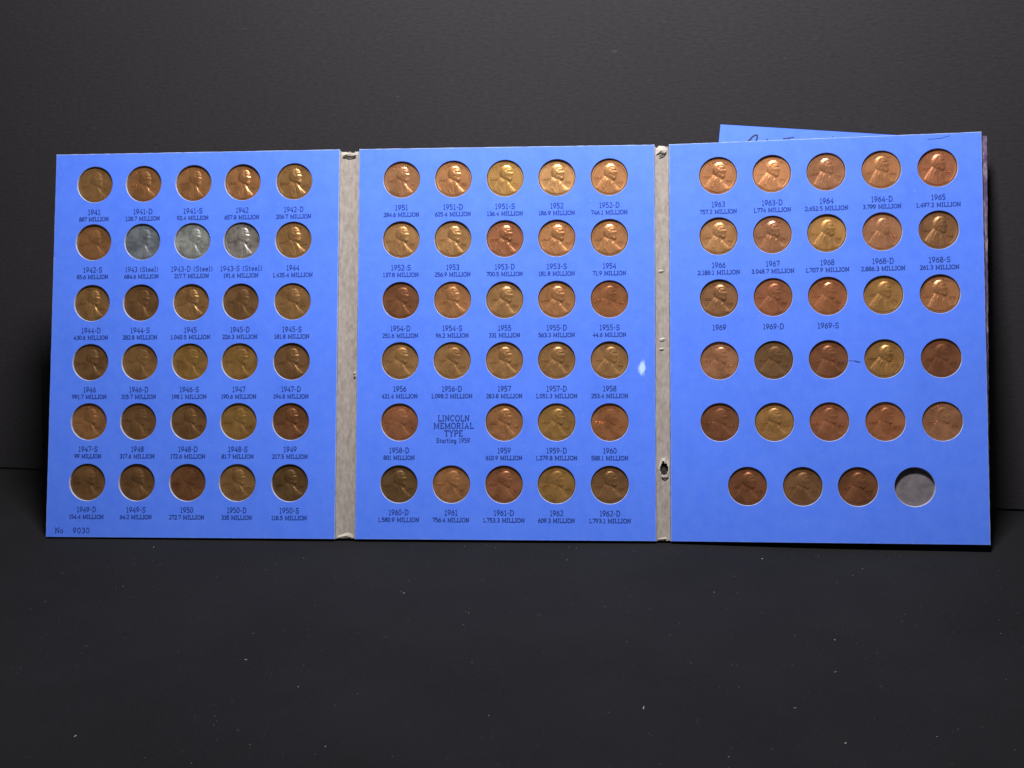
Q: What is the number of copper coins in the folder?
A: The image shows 84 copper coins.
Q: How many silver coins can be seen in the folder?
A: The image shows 3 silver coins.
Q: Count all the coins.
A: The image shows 87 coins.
